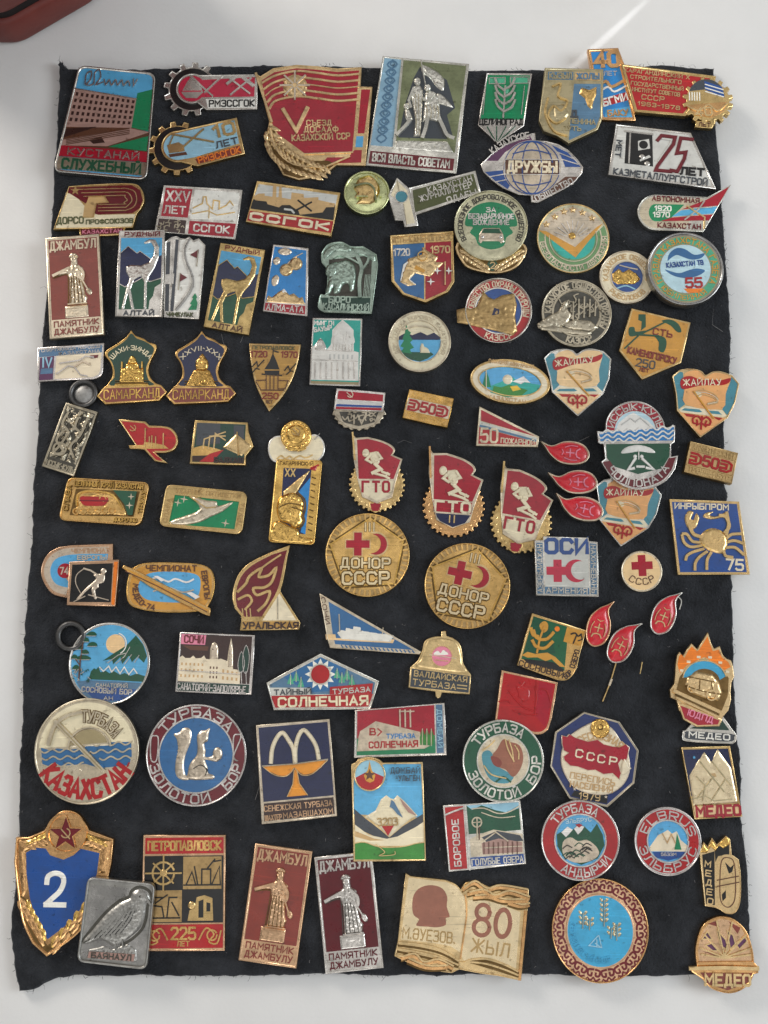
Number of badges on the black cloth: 98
